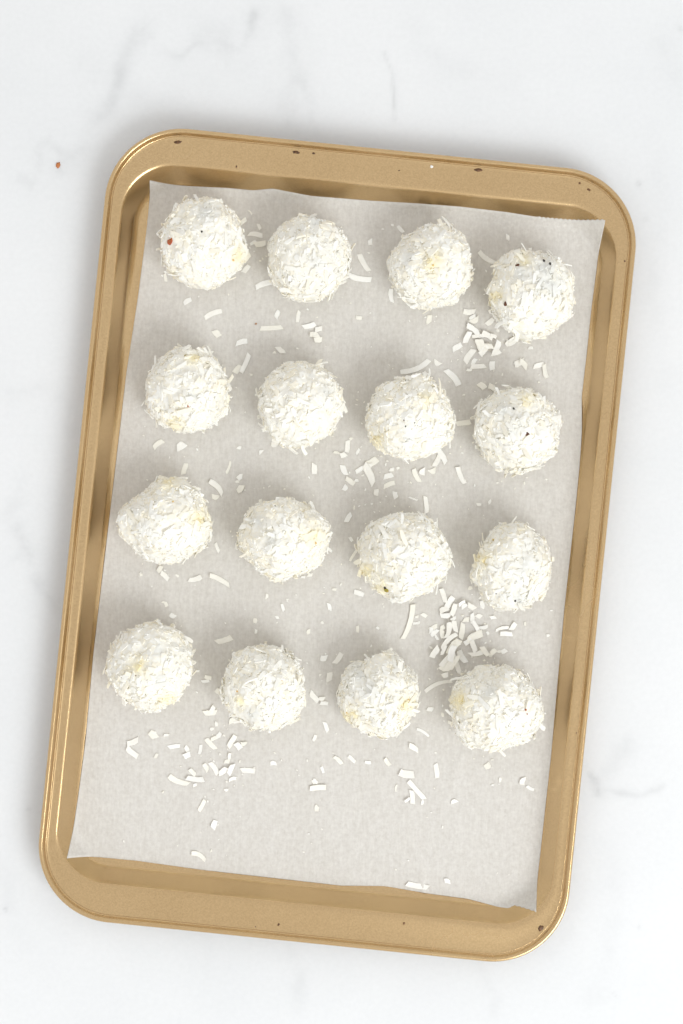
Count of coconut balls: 16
